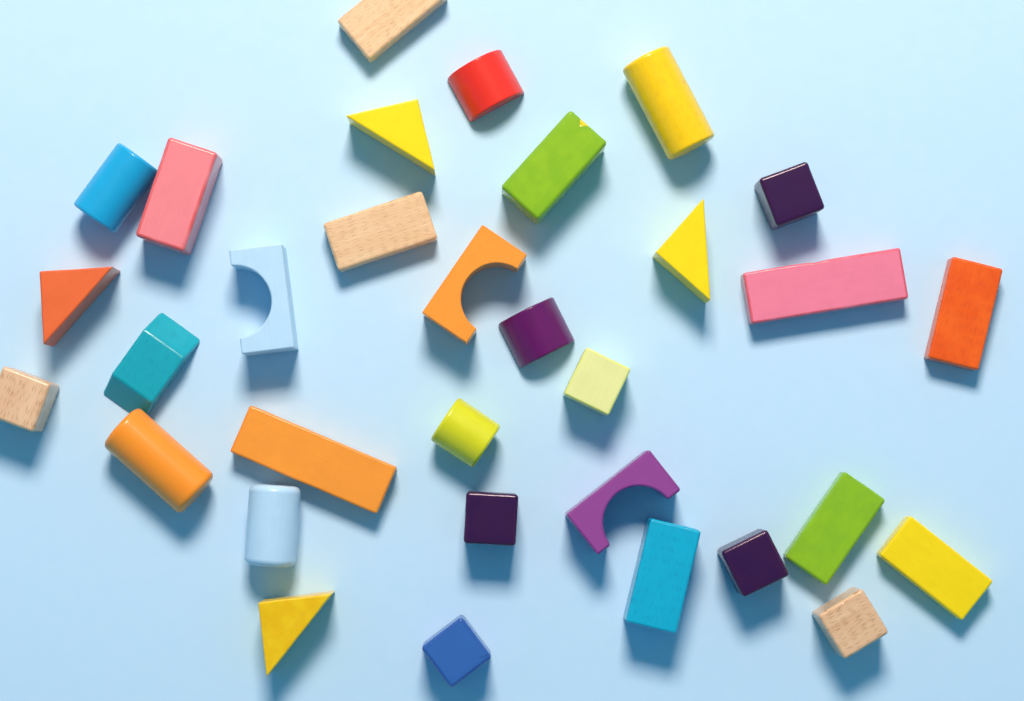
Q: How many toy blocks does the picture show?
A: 32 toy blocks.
